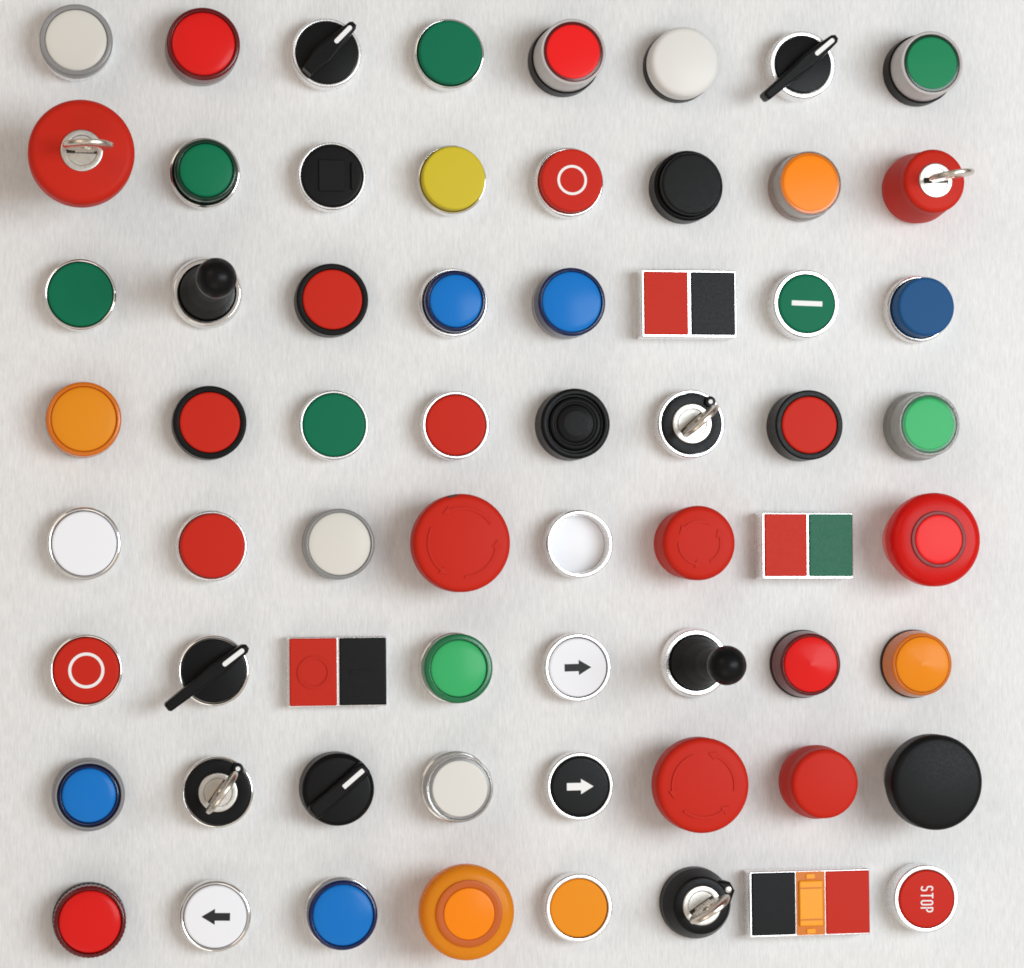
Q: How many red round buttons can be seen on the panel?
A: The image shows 19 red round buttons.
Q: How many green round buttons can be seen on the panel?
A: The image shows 8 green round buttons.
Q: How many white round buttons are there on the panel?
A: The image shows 8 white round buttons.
